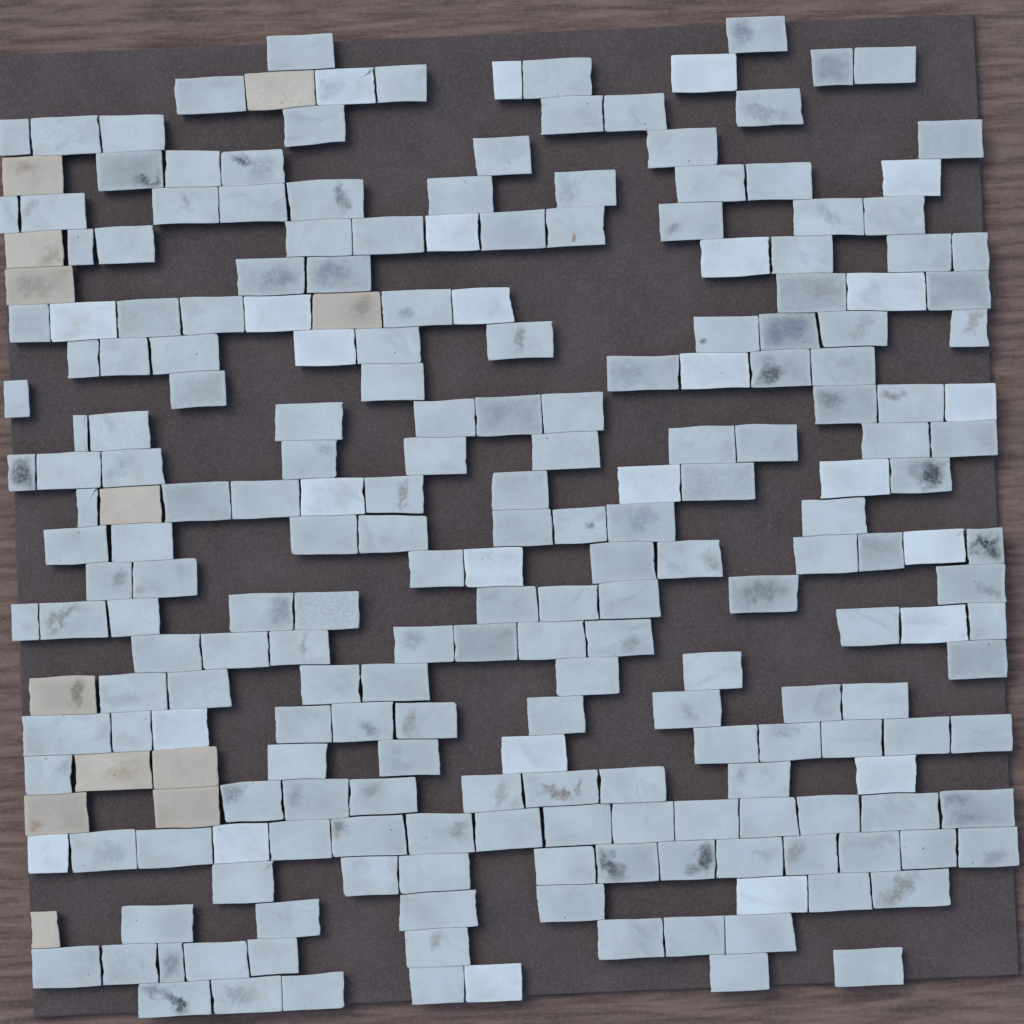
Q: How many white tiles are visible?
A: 26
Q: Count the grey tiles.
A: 200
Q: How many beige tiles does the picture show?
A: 12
